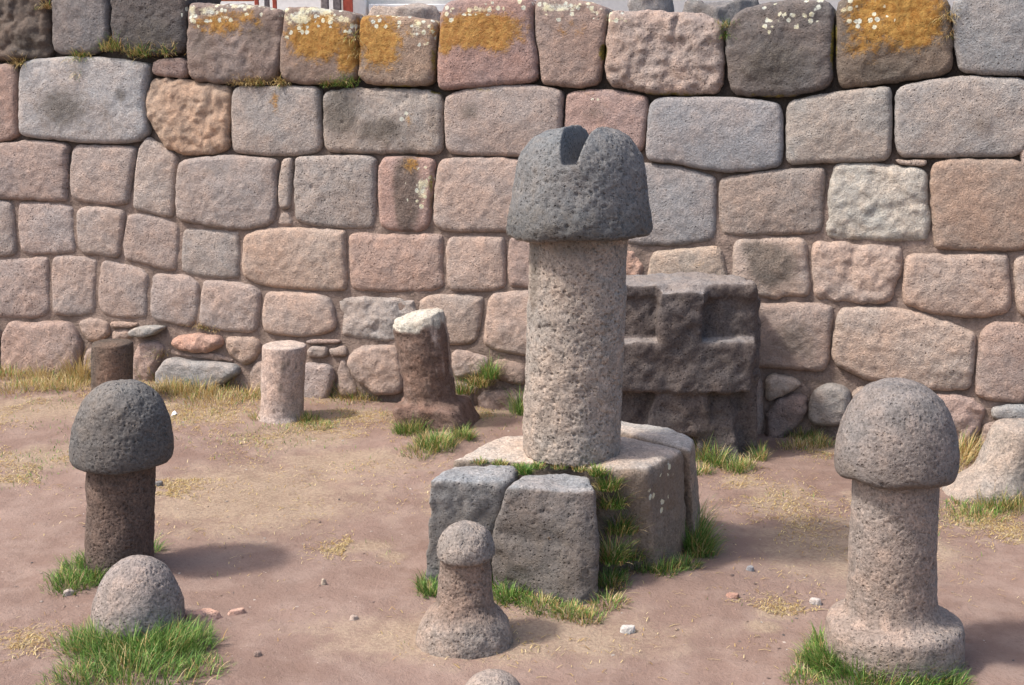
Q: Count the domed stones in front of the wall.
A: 6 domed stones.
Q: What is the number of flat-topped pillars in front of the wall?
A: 4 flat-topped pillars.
